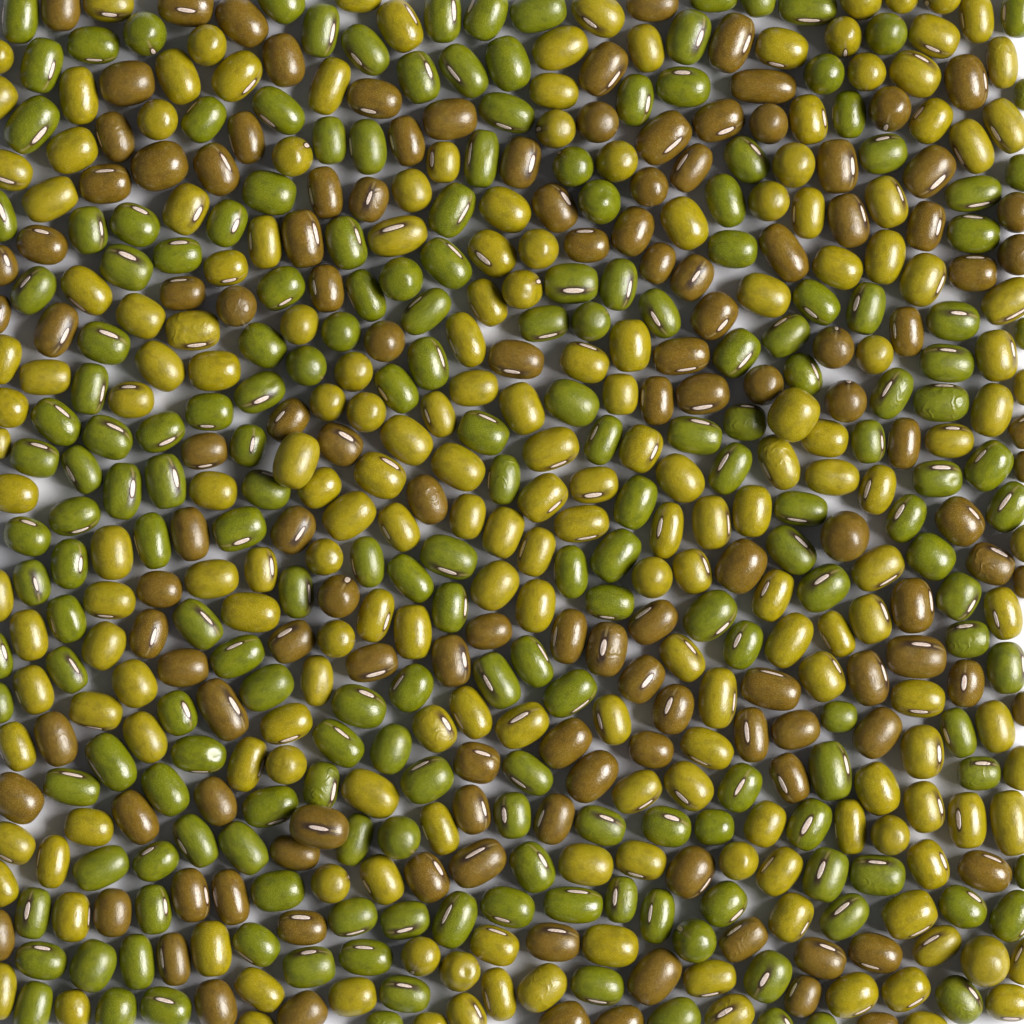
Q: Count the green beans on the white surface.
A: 199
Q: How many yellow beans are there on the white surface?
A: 200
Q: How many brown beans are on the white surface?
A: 130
